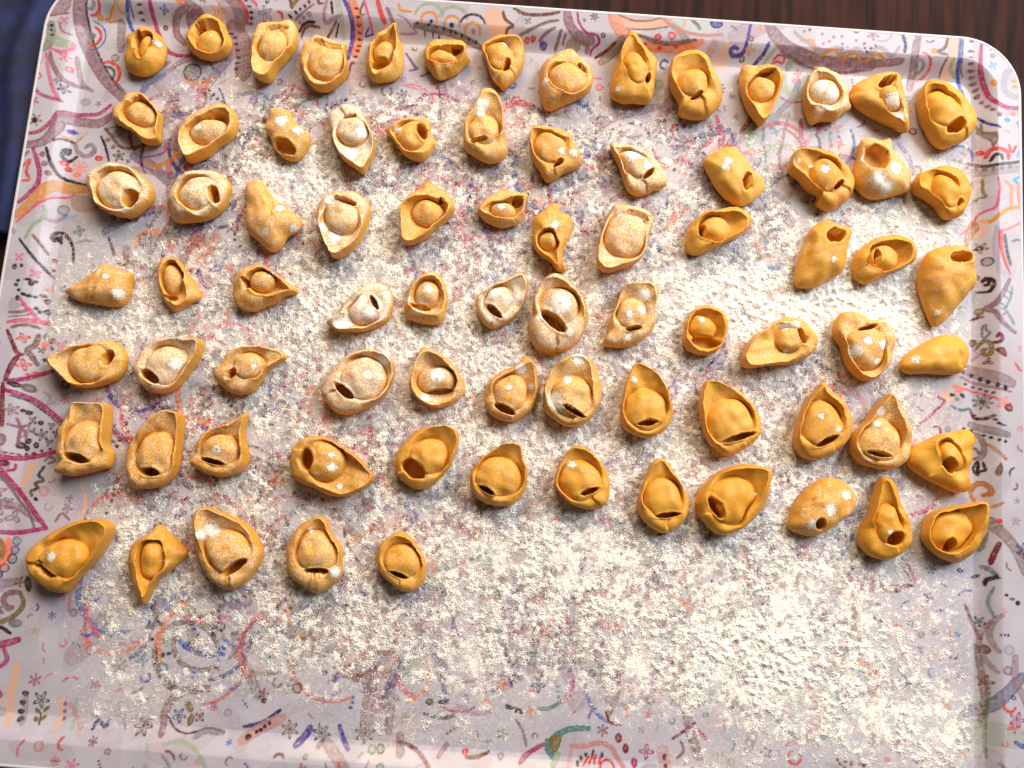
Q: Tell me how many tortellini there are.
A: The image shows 79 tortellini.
